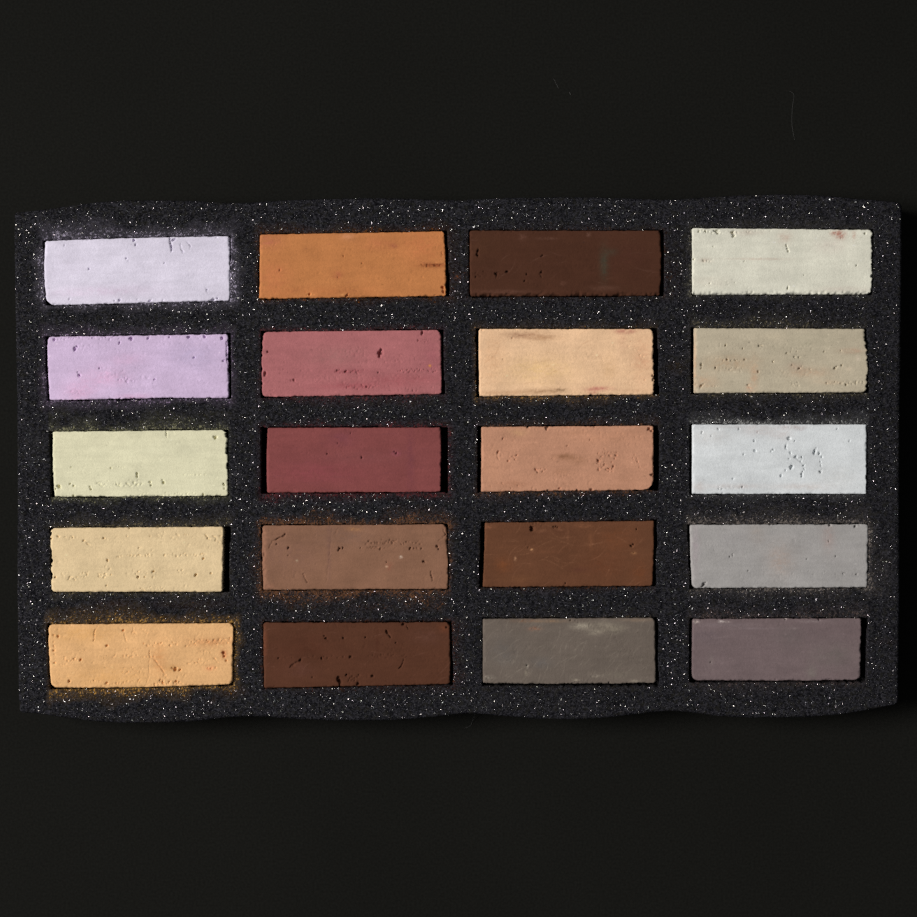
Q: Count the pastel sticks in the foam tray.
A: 20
